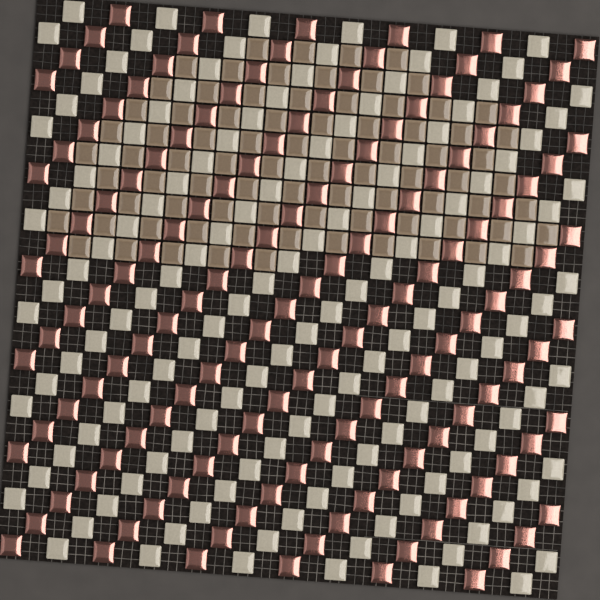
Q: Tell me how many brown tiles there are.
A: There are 83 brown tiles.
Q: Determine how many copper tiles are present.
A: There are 144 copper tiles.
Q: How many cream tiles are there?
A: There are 144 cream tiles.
